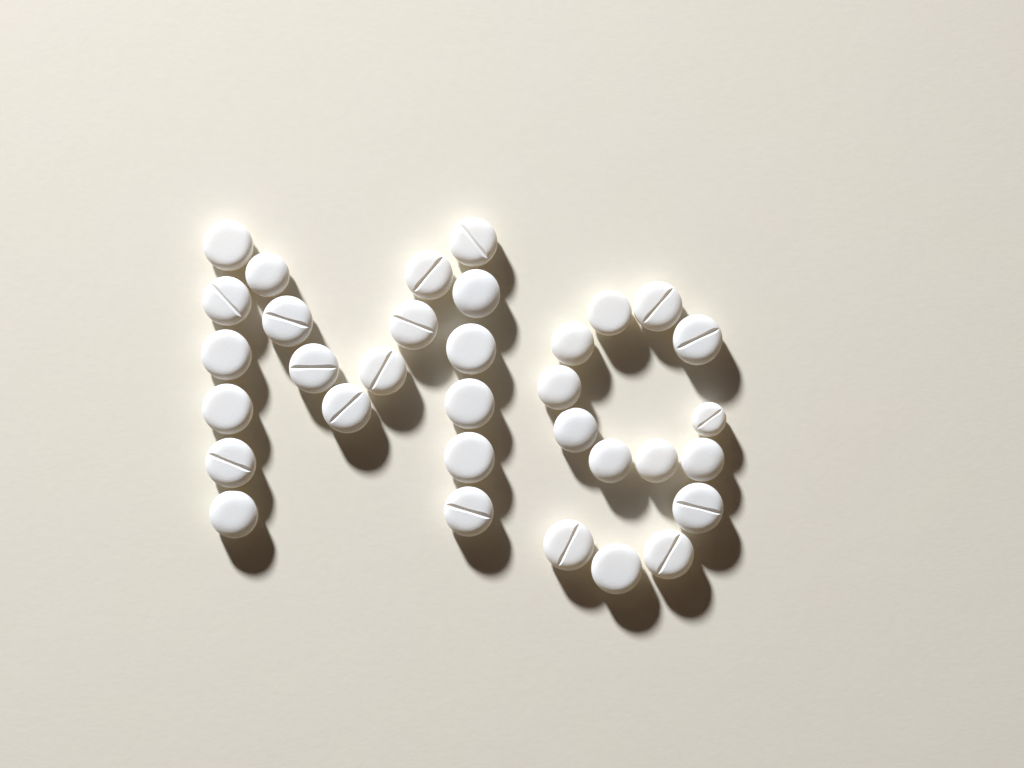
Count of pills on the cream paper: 33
